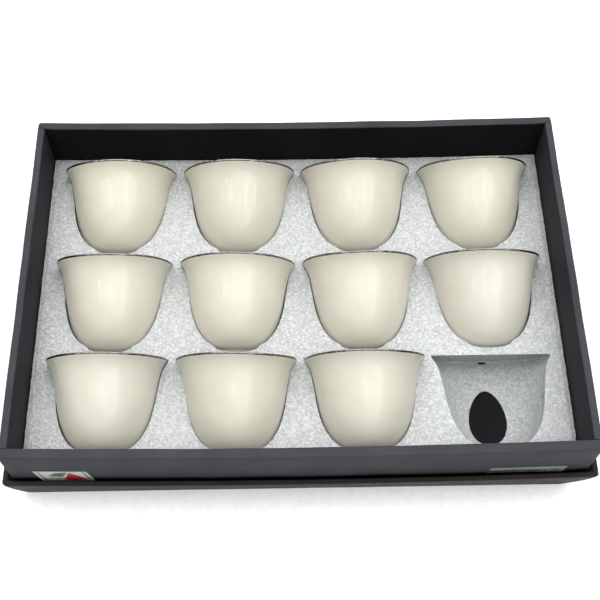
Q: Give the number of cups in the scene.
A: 11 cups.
